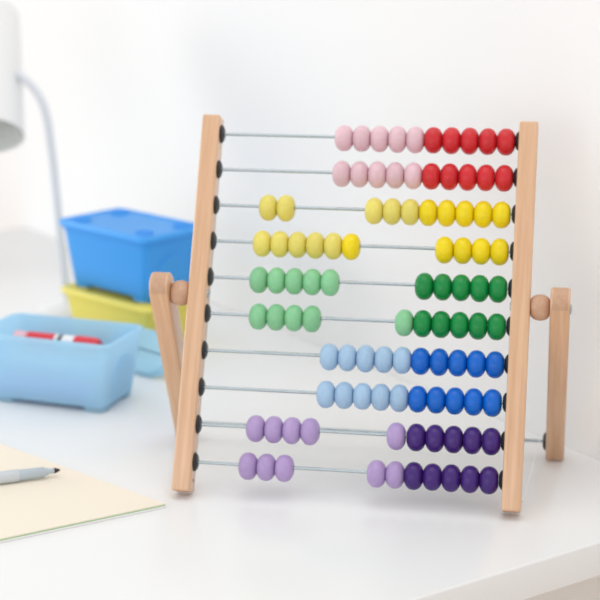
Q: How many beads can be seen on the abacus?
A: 100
